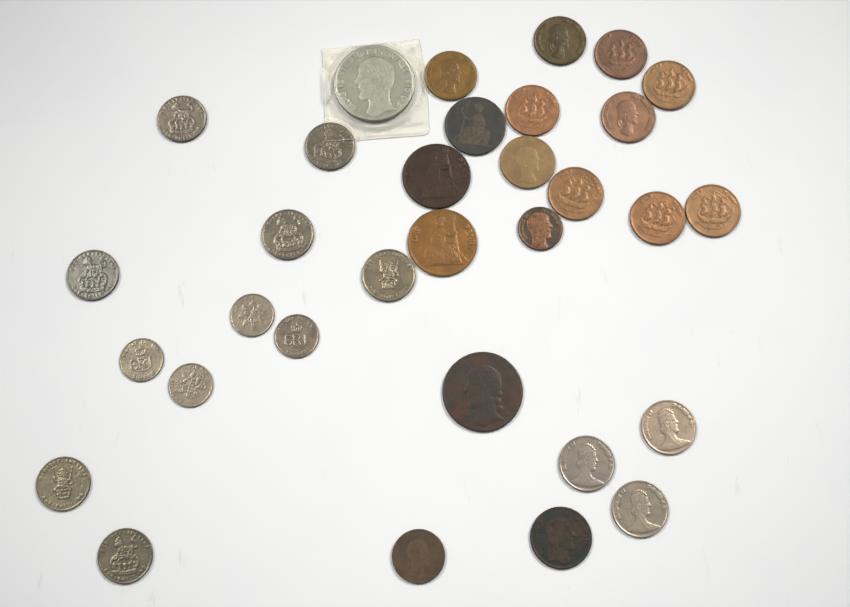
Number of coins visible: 32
